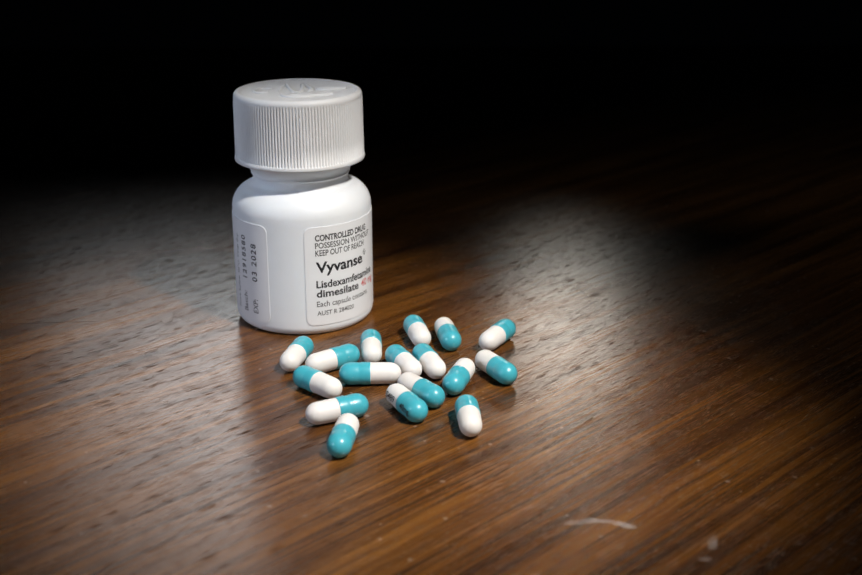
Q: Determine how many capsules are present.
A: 17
